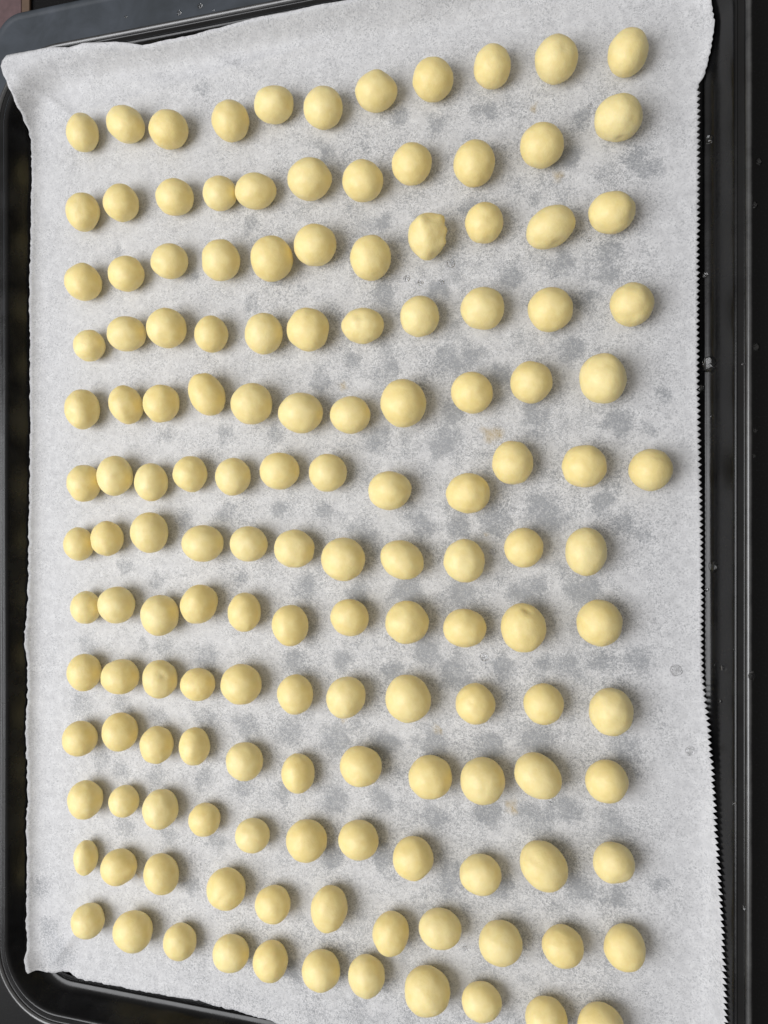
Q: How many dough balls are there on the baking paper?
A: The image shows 144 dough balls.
